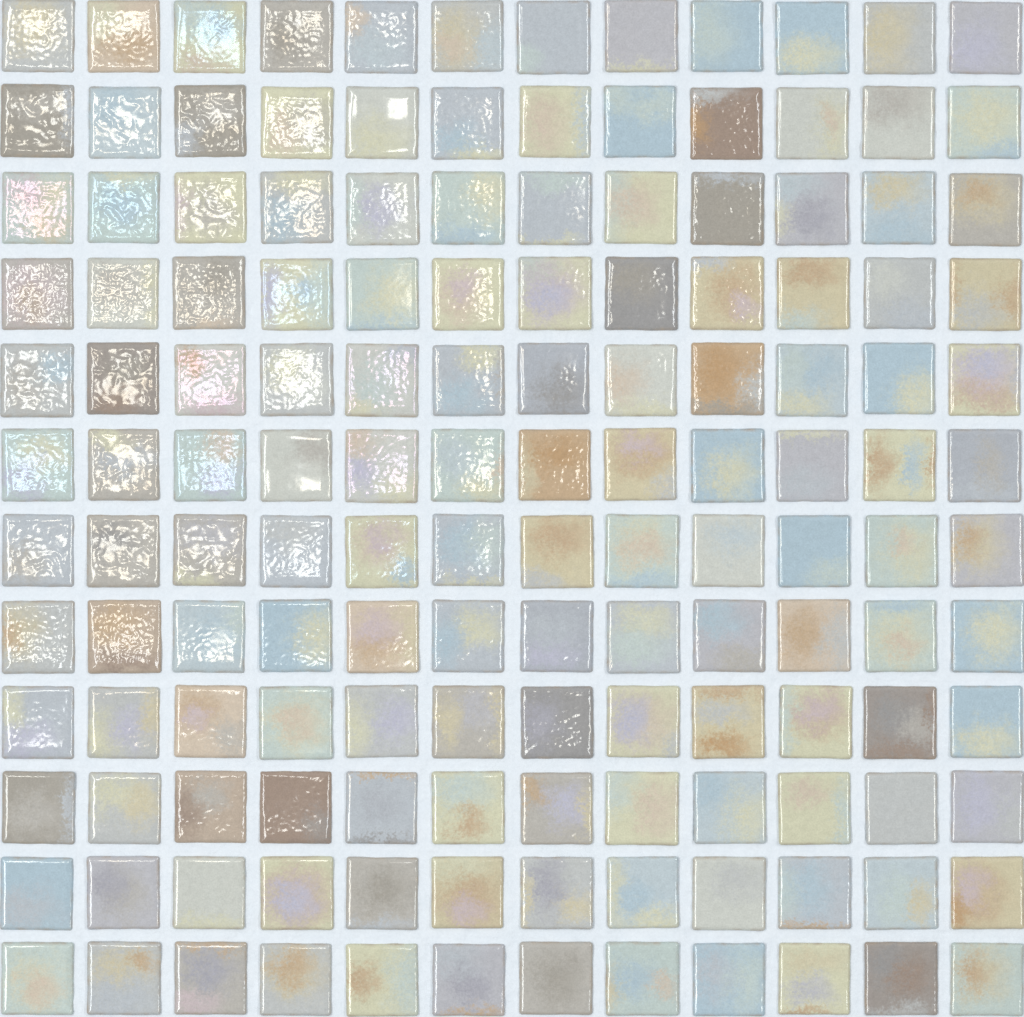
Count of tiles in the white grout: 144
